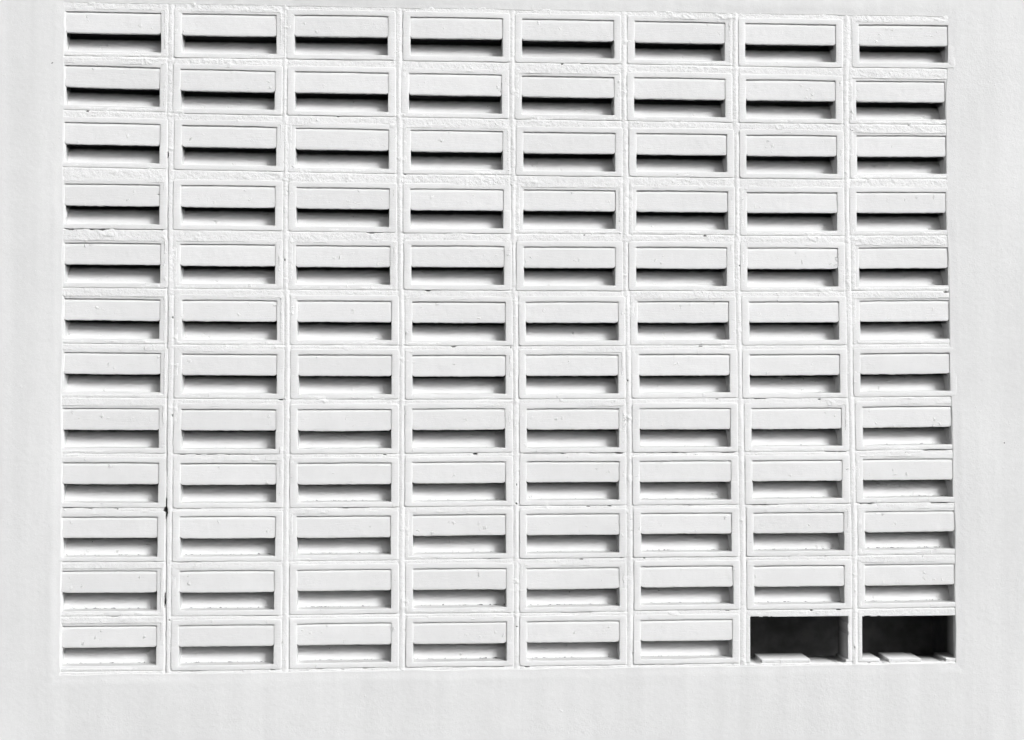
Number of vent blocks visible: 94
